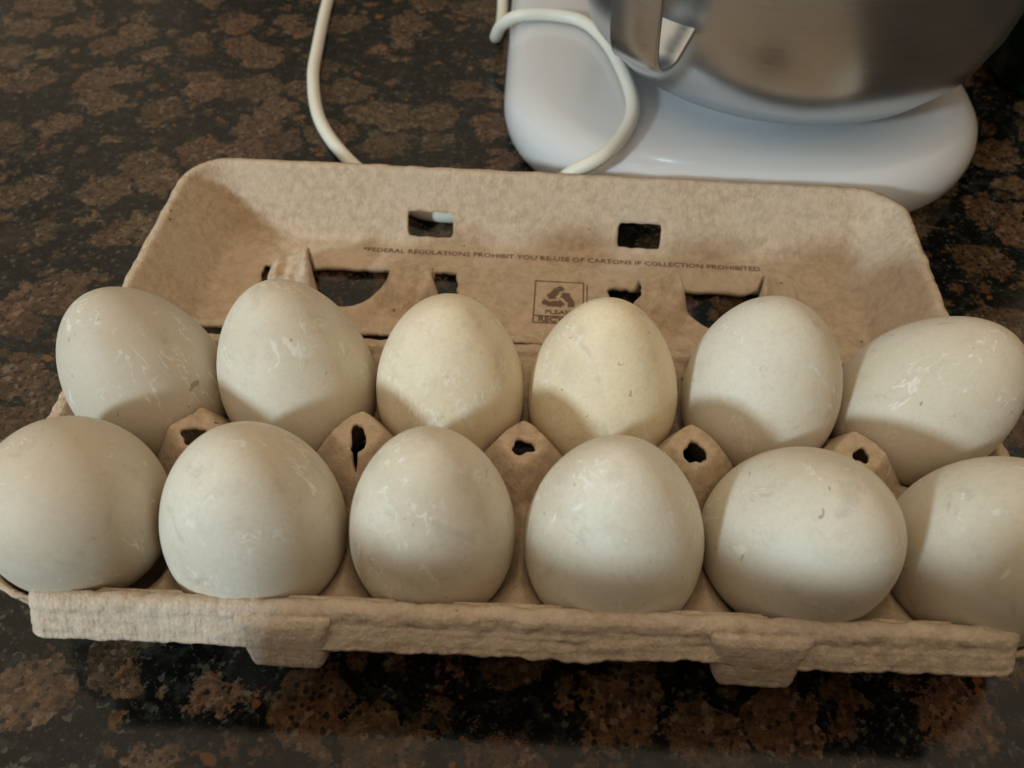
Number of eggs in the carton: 12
